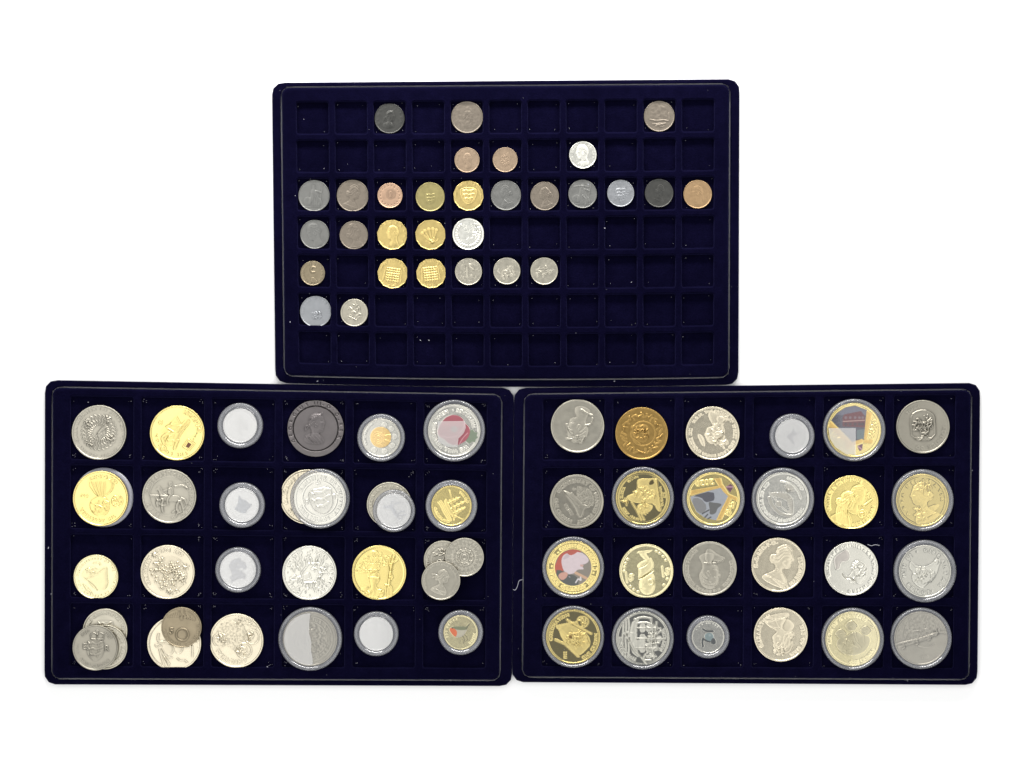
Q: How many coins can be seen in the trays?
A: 85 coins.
